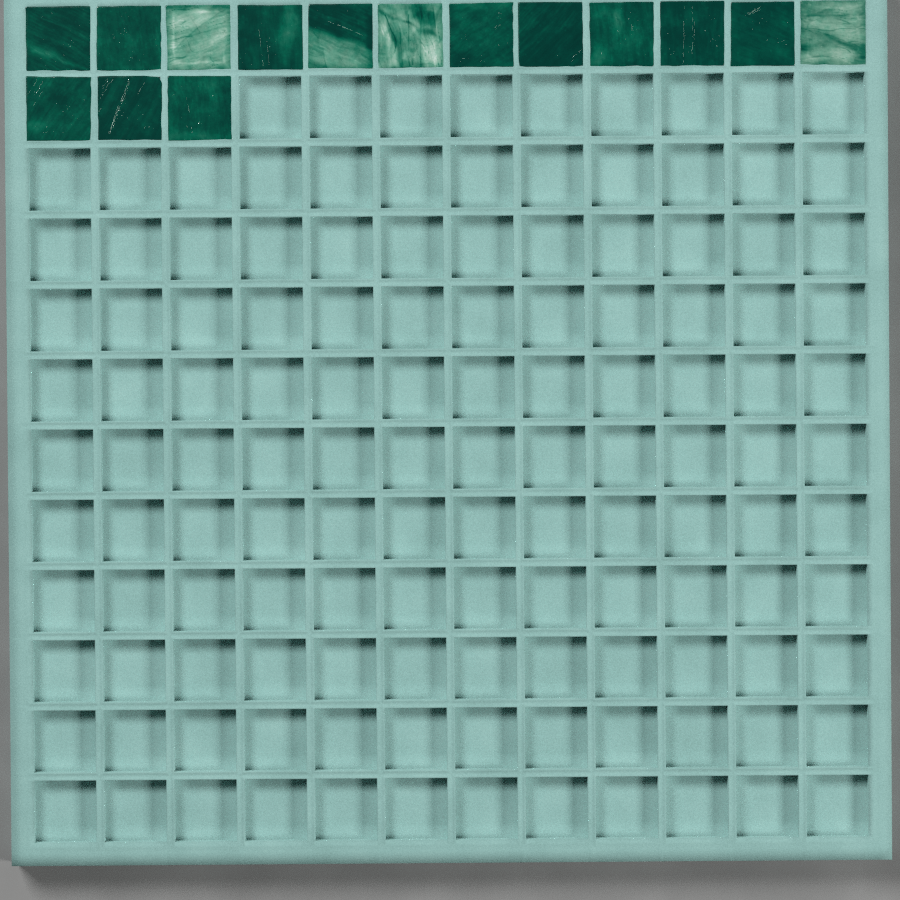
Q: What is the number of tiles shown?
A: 15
